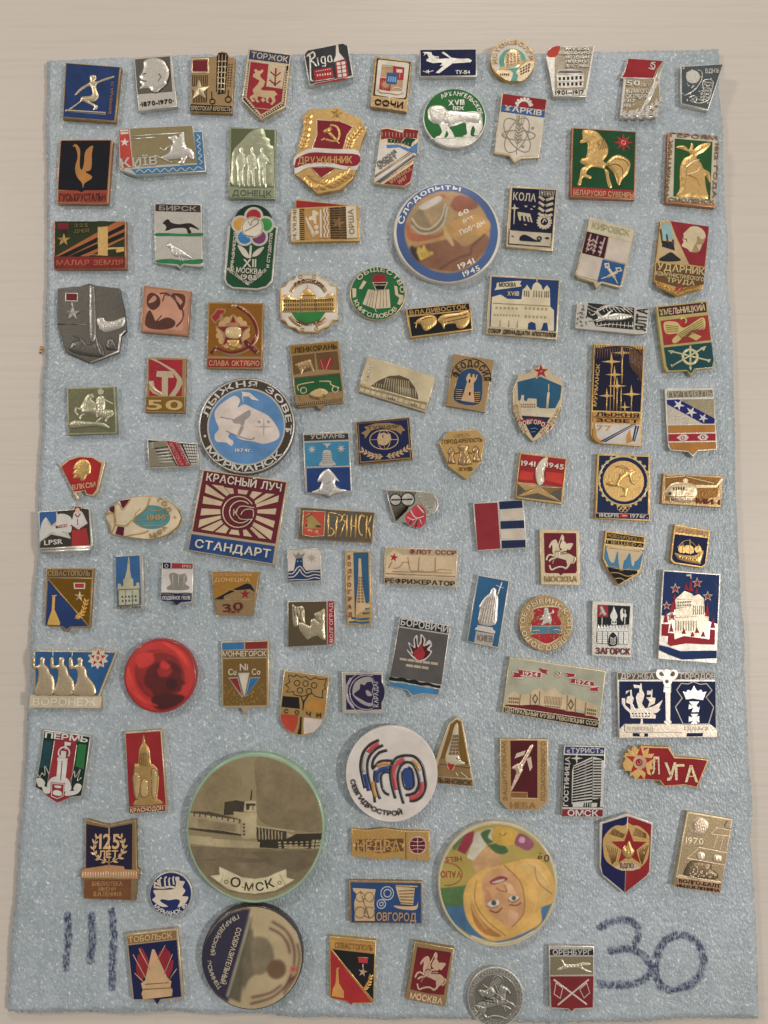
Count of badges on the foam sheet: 104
